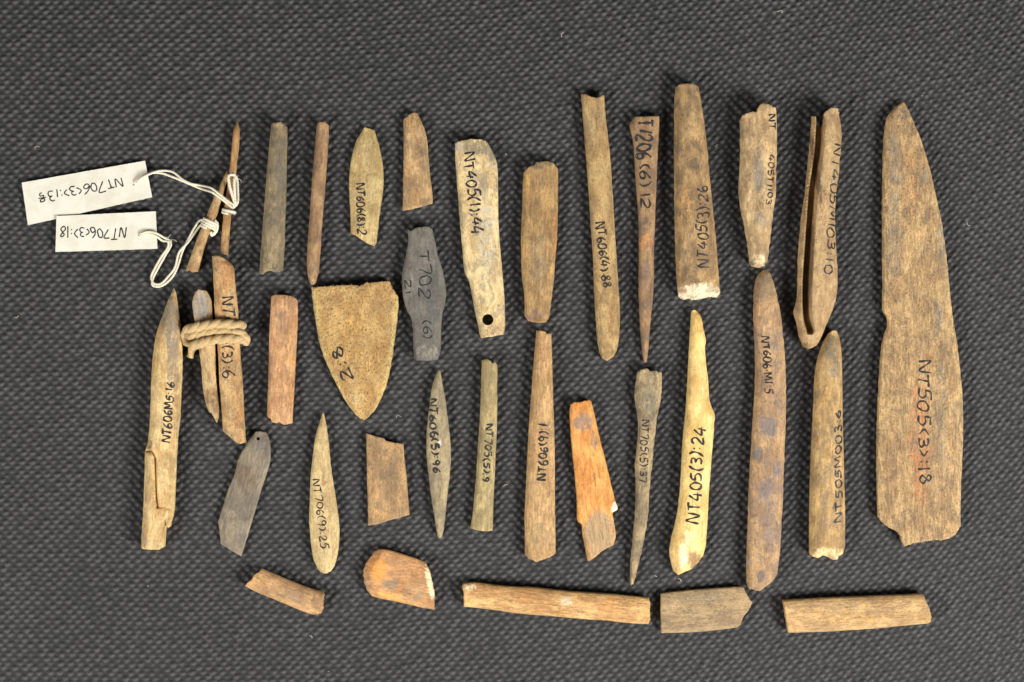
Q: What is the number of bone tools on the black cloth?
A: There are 36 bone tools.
